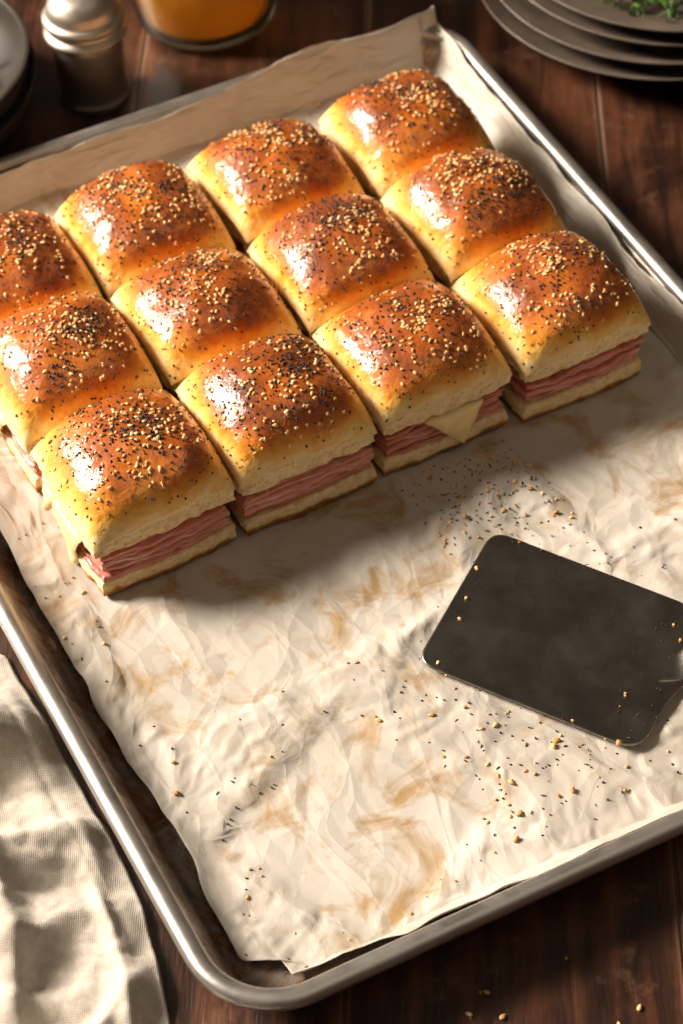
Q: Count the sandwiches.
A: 12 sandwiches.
